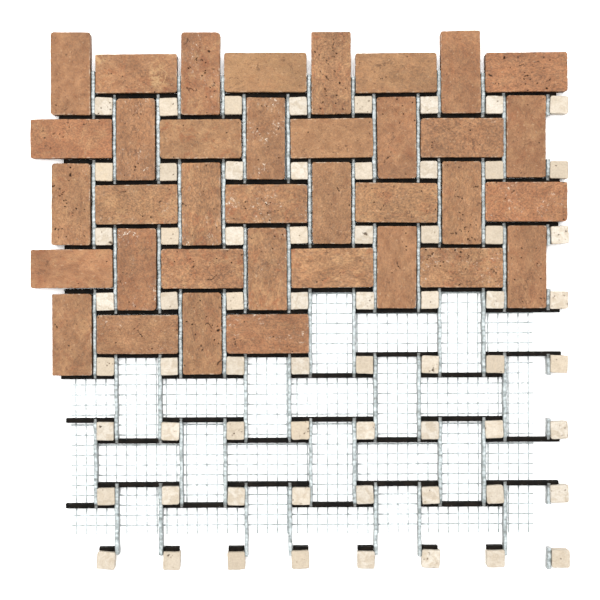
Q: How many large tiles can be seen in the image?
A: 36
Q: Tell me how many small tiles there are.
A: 64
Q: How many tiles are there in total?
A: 100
